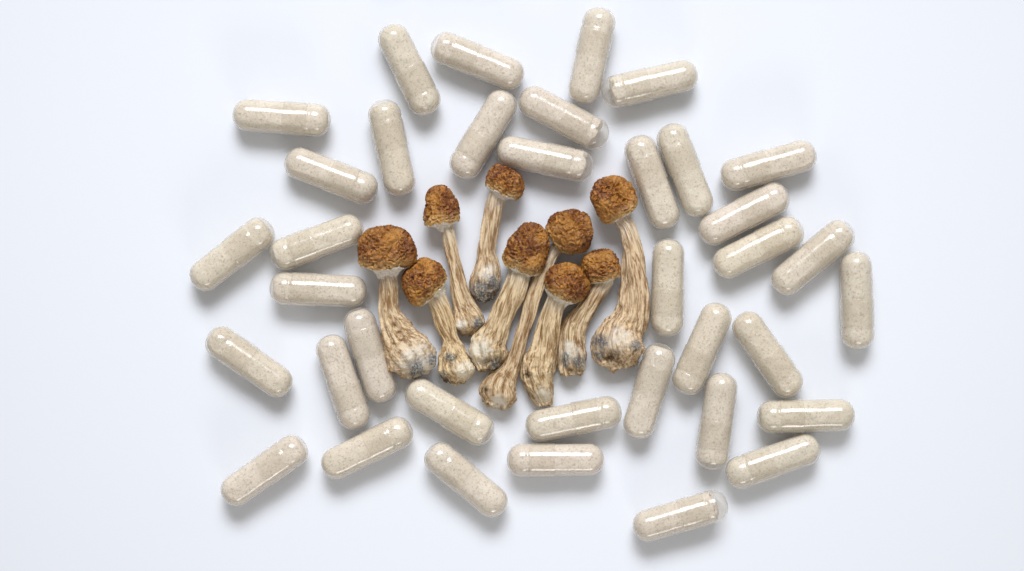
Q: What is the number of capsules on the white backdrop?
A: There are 37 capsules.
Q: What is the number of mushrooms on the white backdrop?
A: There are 9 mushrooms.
